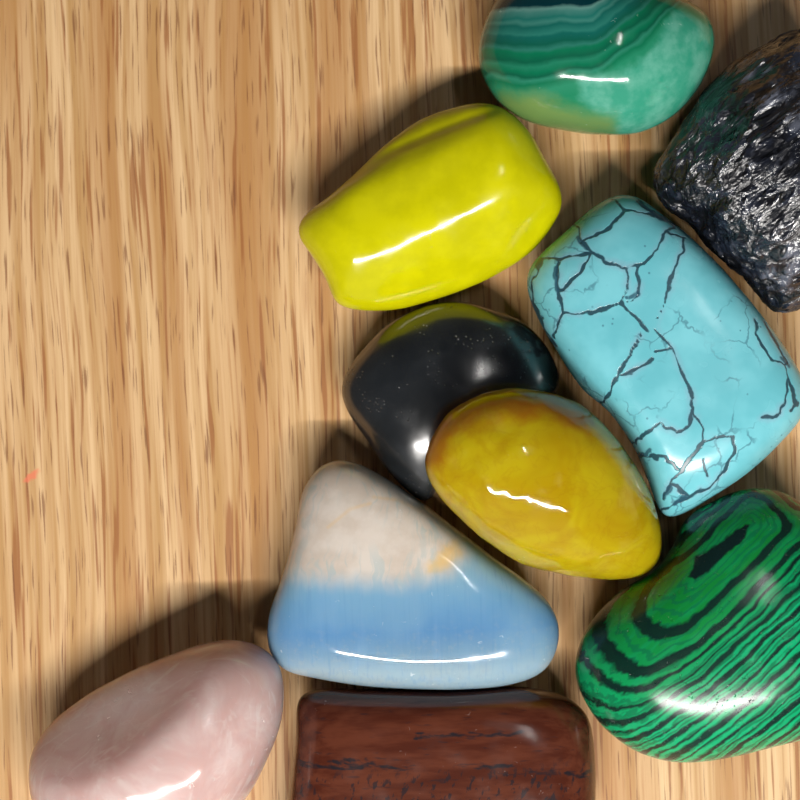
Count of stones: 10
